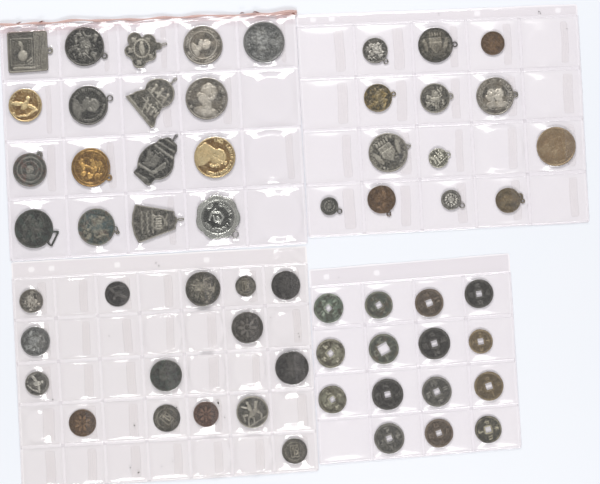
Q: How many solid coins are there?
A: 22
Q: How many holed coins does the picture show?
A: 15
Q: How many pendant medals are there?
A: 23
